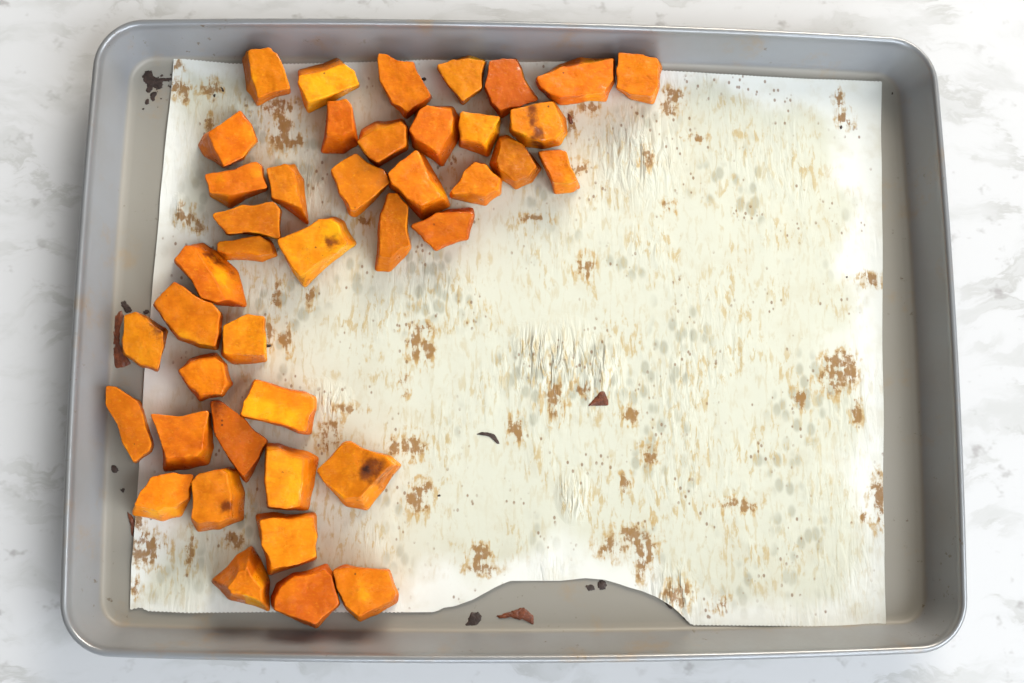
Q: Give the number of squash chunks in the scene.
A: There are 42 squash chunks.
